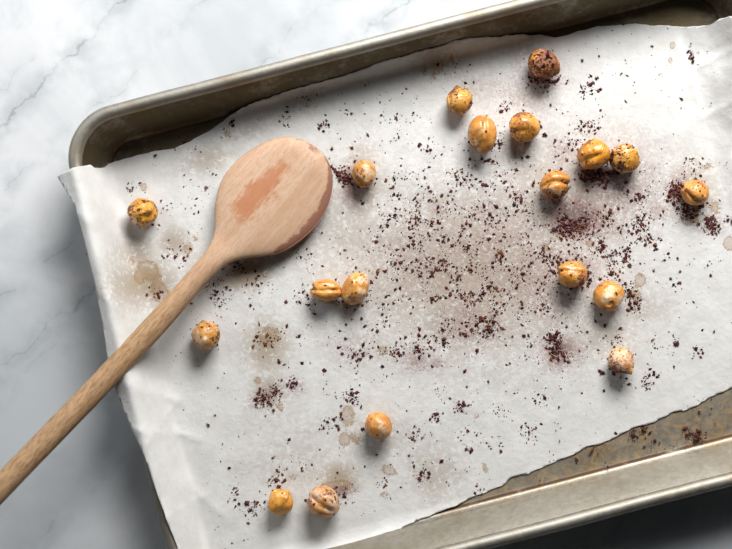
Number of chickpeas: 19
